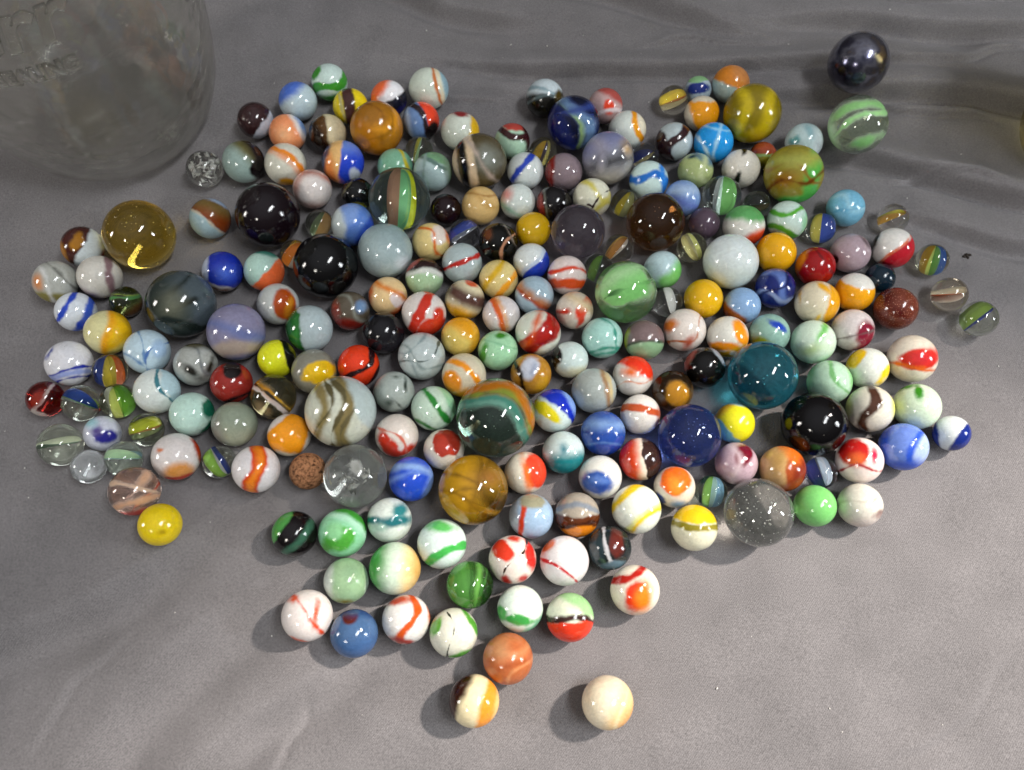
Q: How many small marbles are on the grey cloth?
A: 200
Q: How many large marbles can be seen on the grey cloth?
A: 27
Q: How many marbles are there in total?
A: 227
